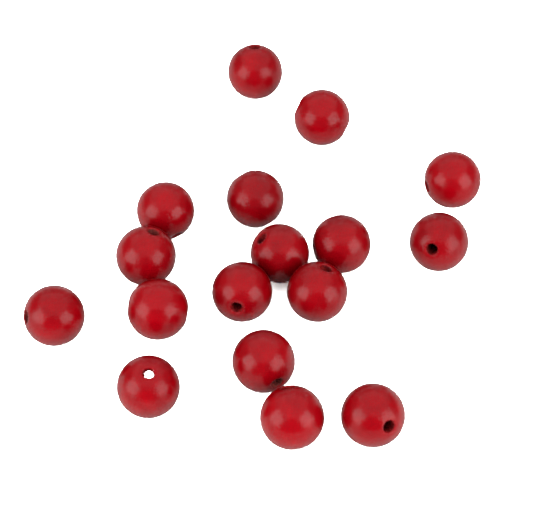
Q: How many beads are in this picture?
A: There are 17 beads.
